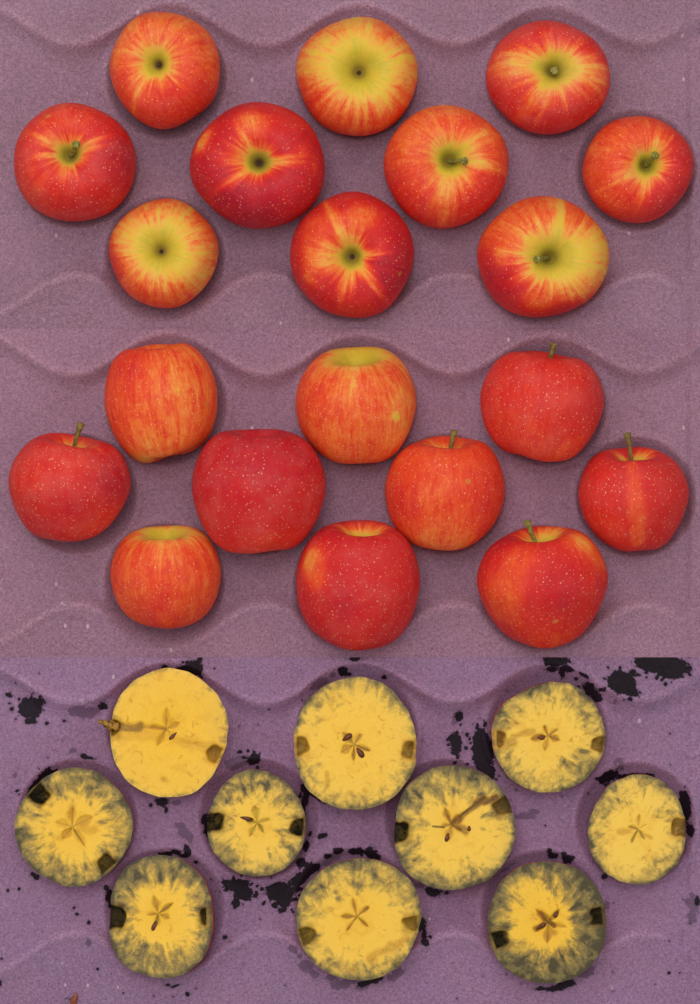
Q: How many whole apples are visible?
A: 20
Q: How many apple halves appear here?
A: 10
